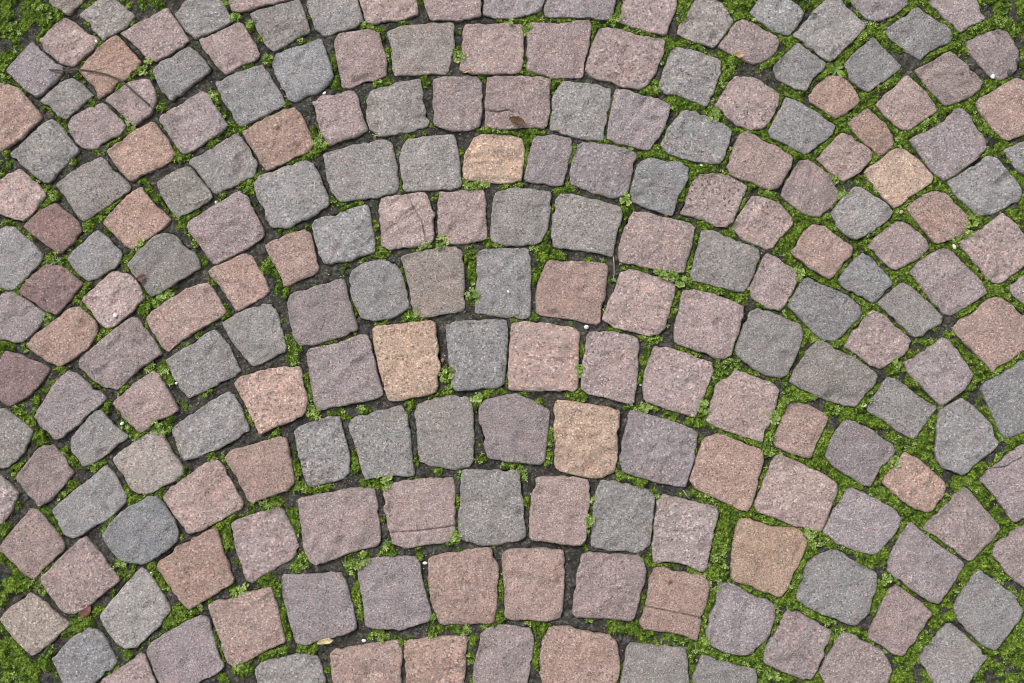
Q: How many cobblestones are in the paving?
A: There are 200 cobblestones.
